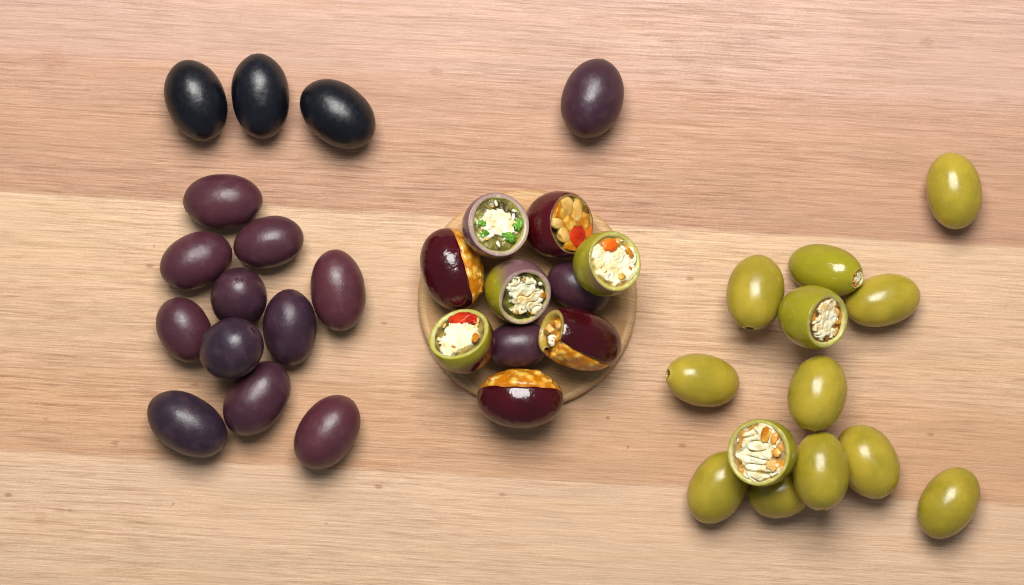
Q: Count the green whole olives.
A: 10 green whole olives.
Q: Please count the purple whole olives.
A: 14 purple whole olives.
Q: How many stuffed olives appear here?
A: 11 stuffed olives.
